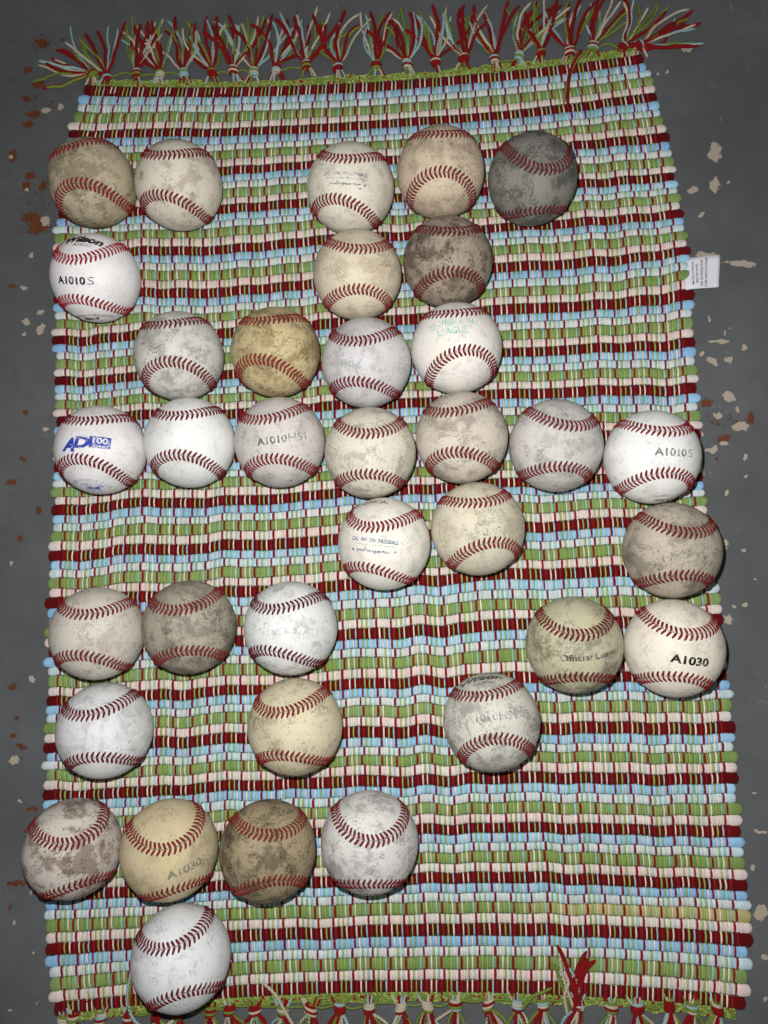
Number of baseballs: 35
